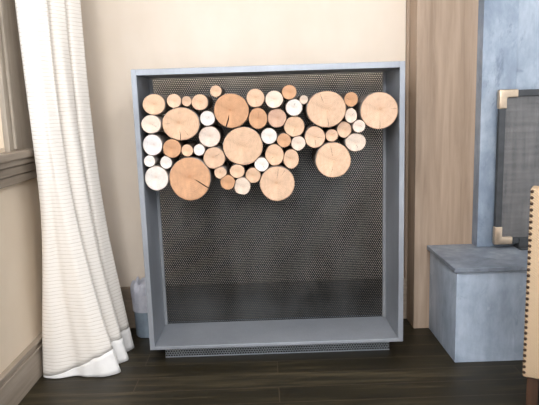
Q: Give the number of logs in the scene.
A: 50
